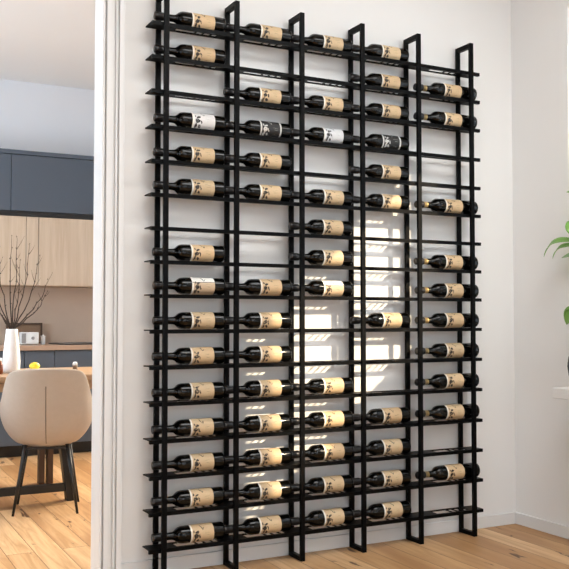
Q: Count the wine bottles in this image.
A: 60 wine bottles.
